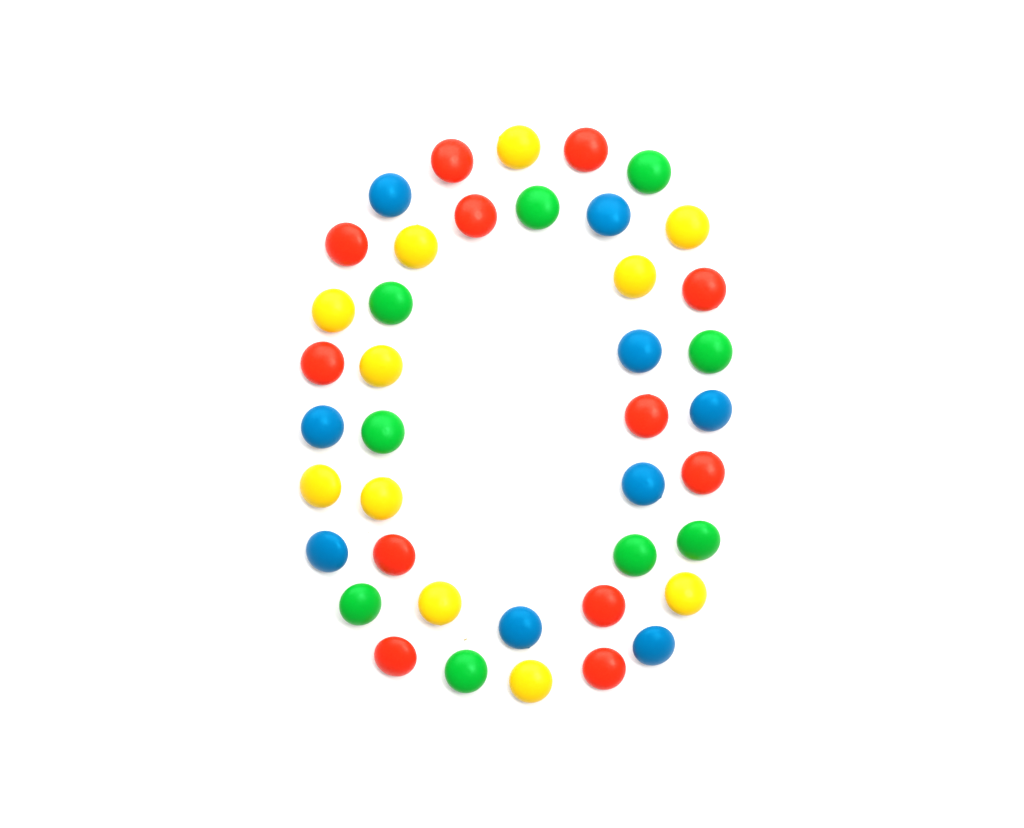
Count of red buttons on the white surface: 12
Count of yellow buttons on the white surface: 11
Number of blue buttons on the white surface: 9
